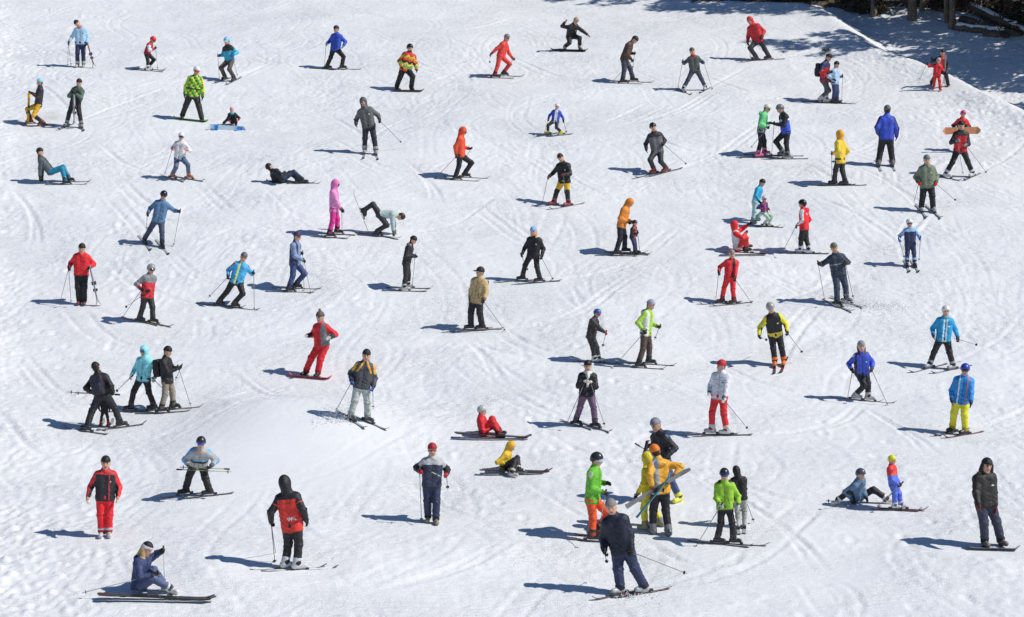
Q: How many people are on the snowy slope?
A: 83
